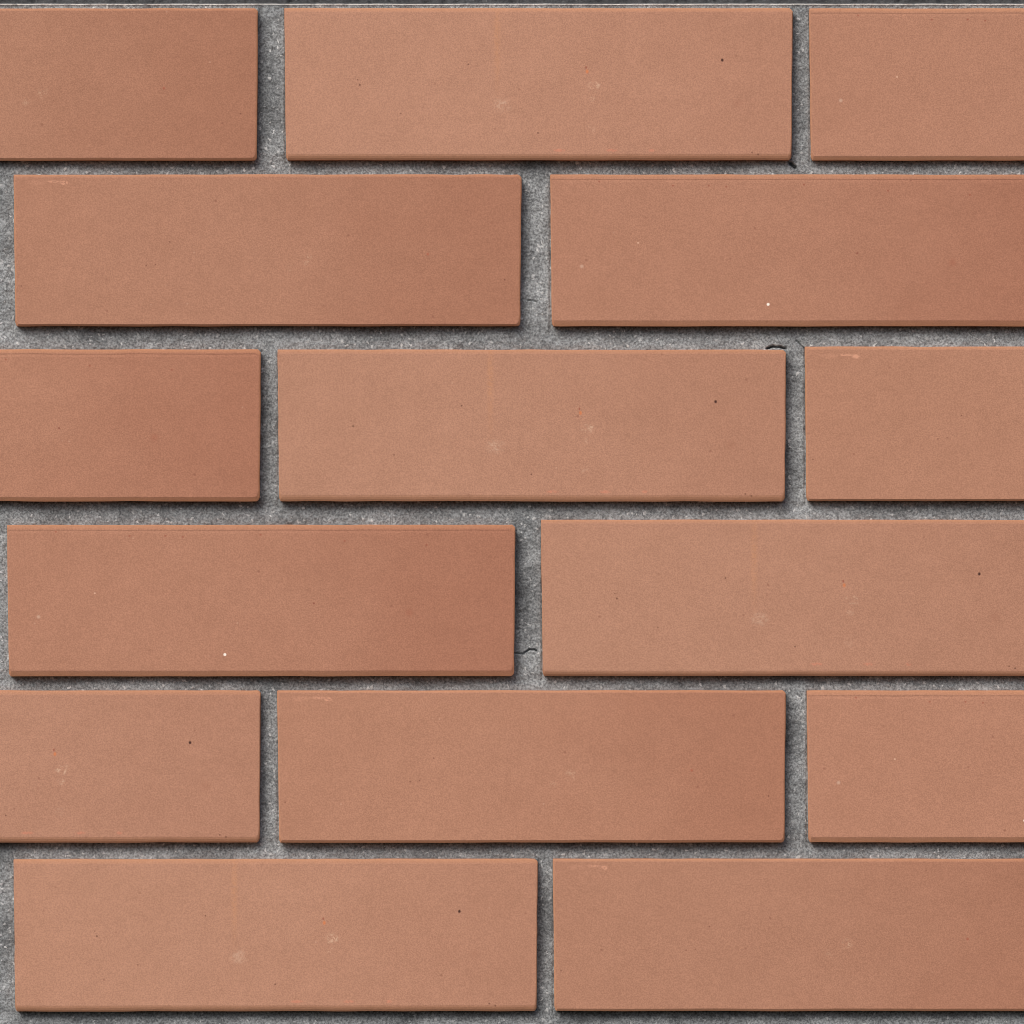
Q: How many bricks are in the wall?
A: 15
